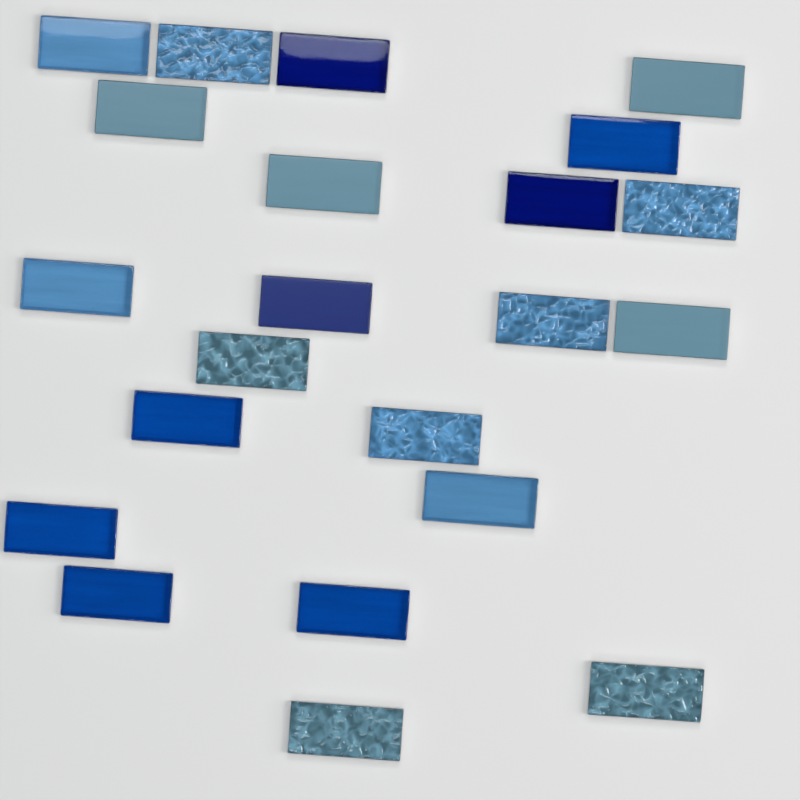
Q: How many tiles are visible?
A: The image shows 22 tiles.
